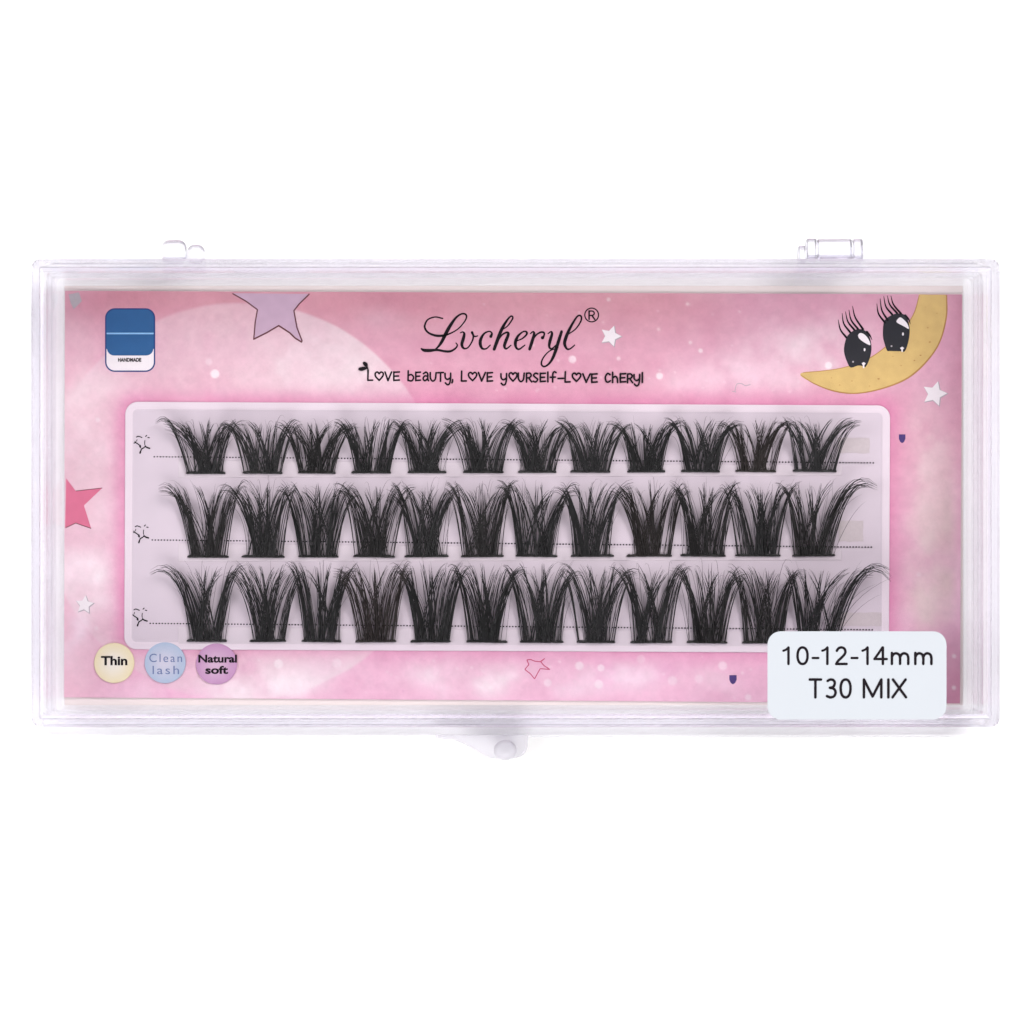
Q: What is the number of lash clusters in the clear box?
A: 36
